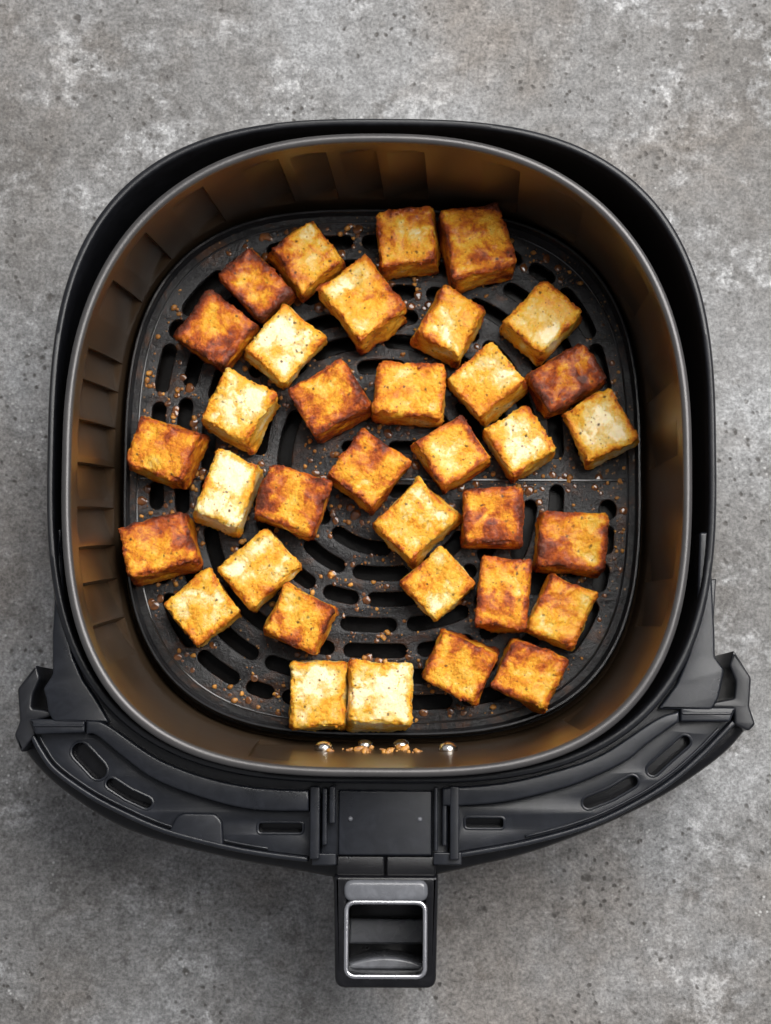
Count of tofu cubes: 35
